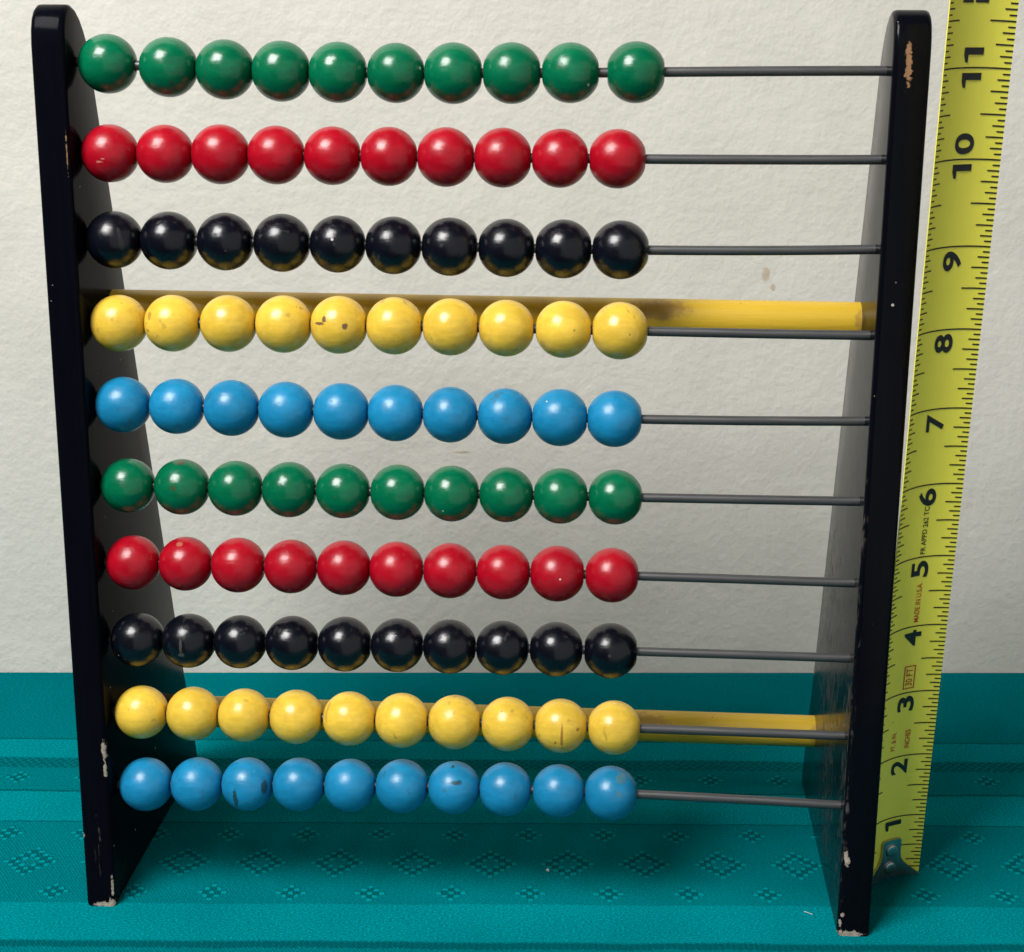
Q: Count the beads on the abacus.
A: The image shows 100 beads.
